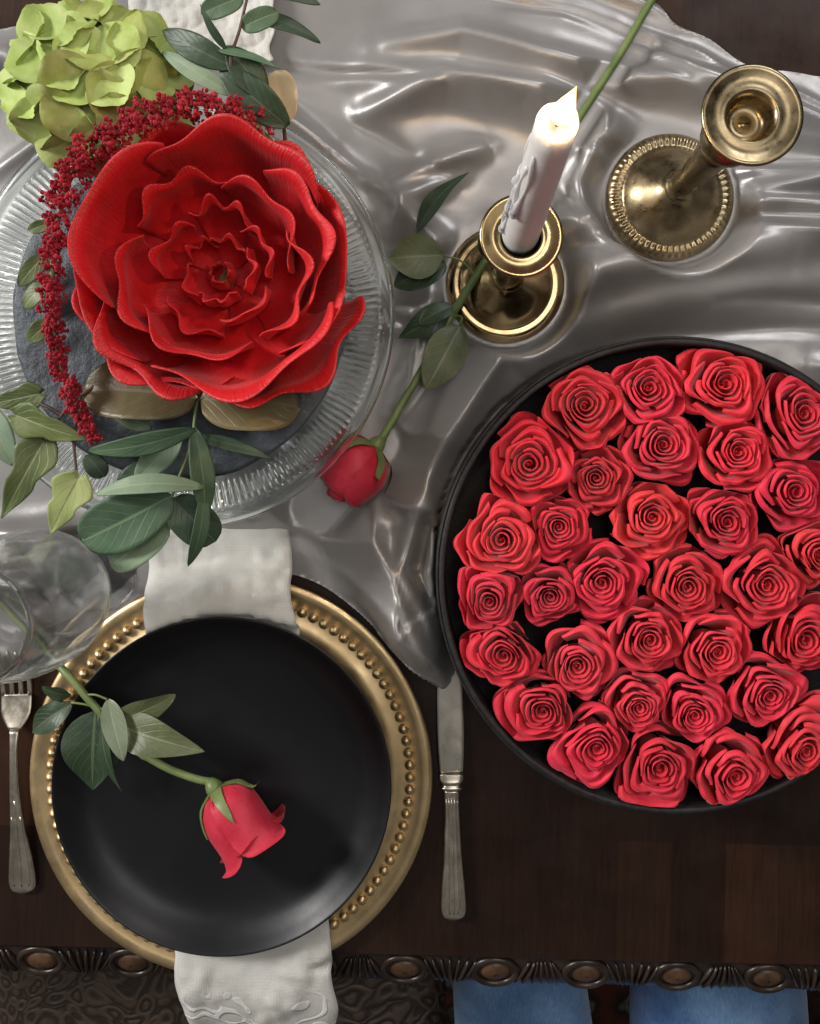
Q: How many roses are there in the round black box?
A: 32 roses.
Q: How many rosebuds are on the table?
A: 2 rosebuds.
